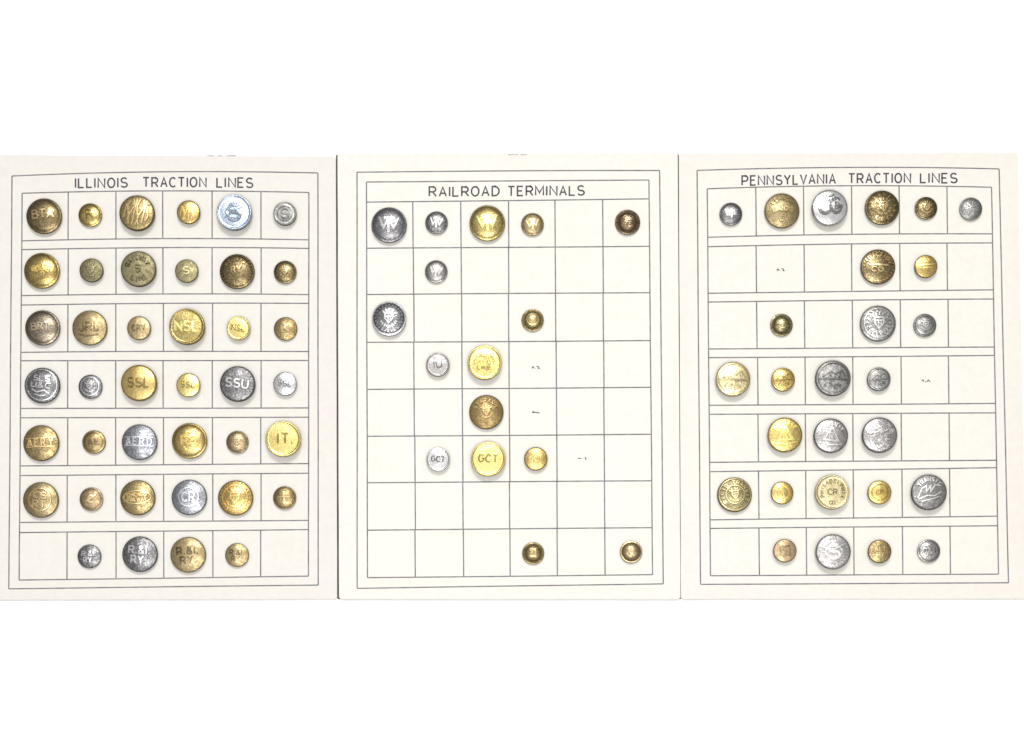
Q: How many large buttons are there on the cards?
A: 42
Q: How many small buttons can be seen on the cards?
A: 41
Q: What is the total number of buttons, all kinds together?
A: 83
